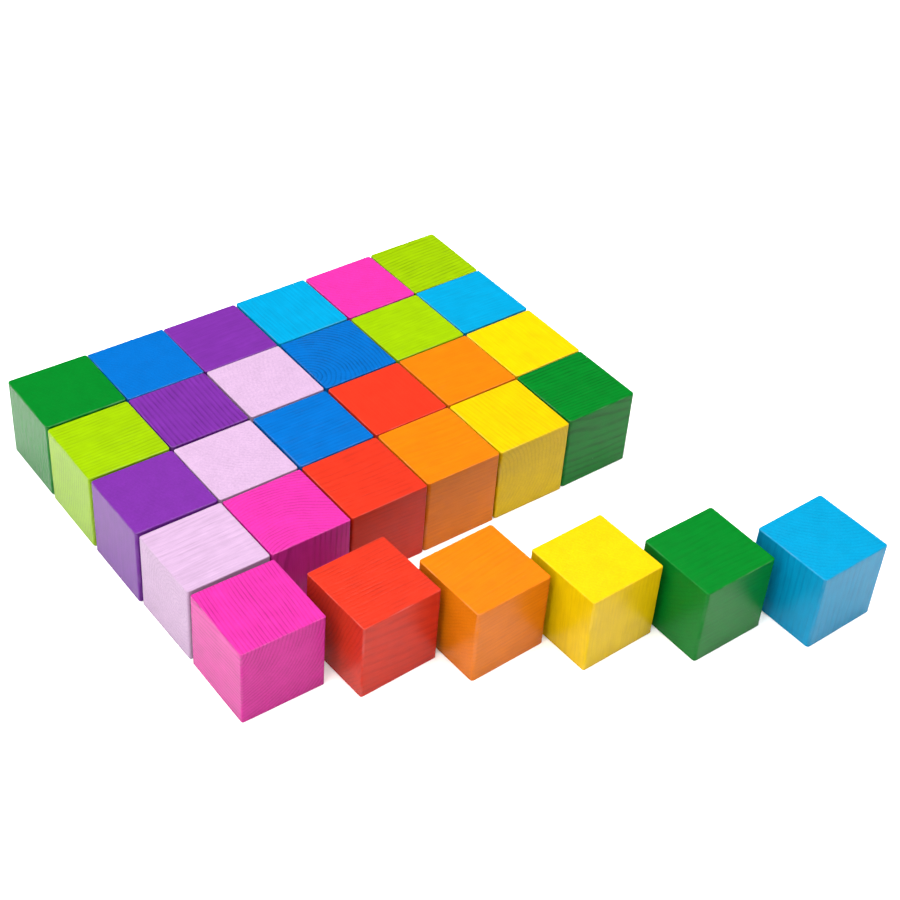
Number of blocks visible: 30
